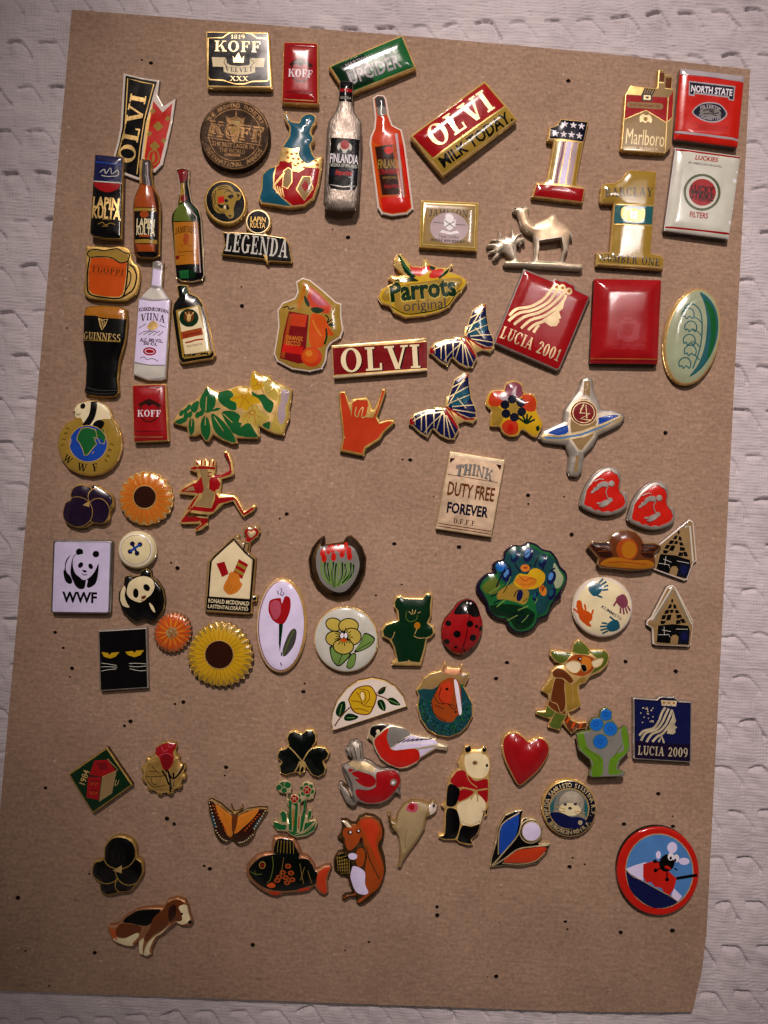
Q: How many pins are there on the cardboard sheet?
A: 84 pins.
